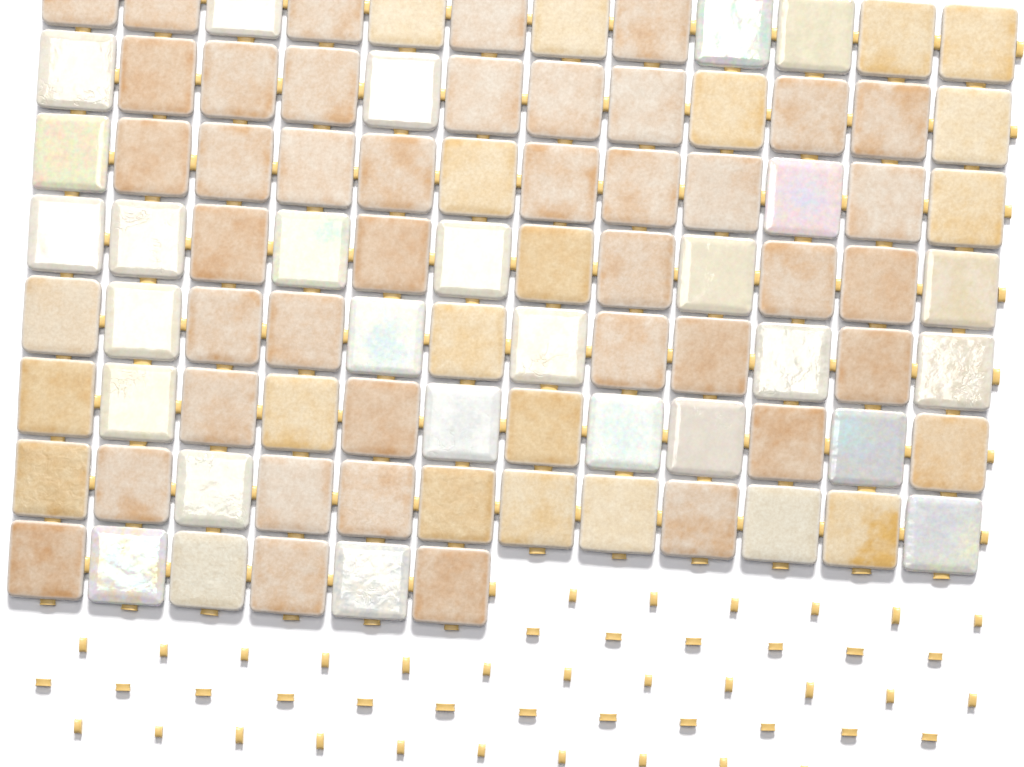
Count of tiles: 90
